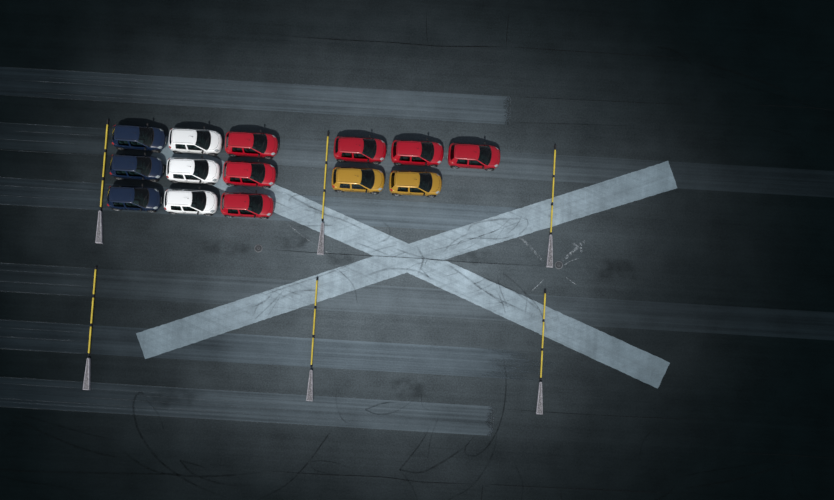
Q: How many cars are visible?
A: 14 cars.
